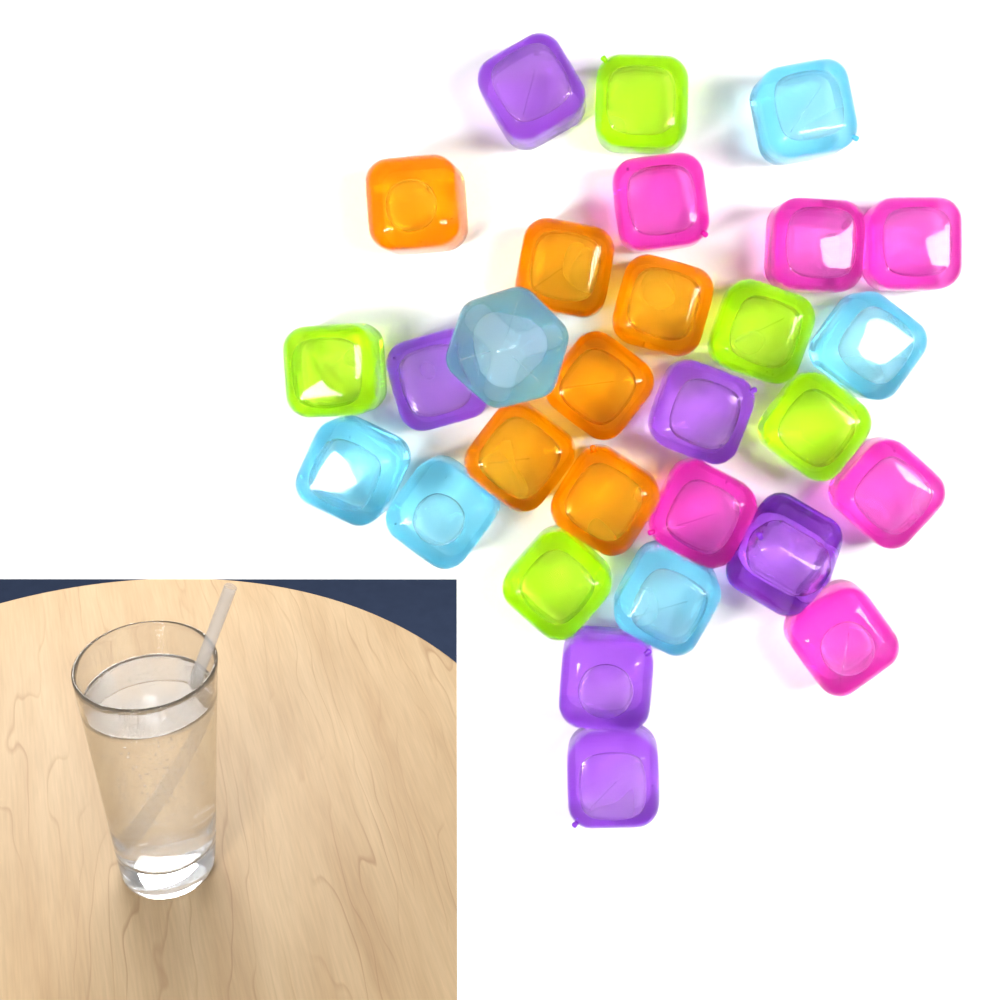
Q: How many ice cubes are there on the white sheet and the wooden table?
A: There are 29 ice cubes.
